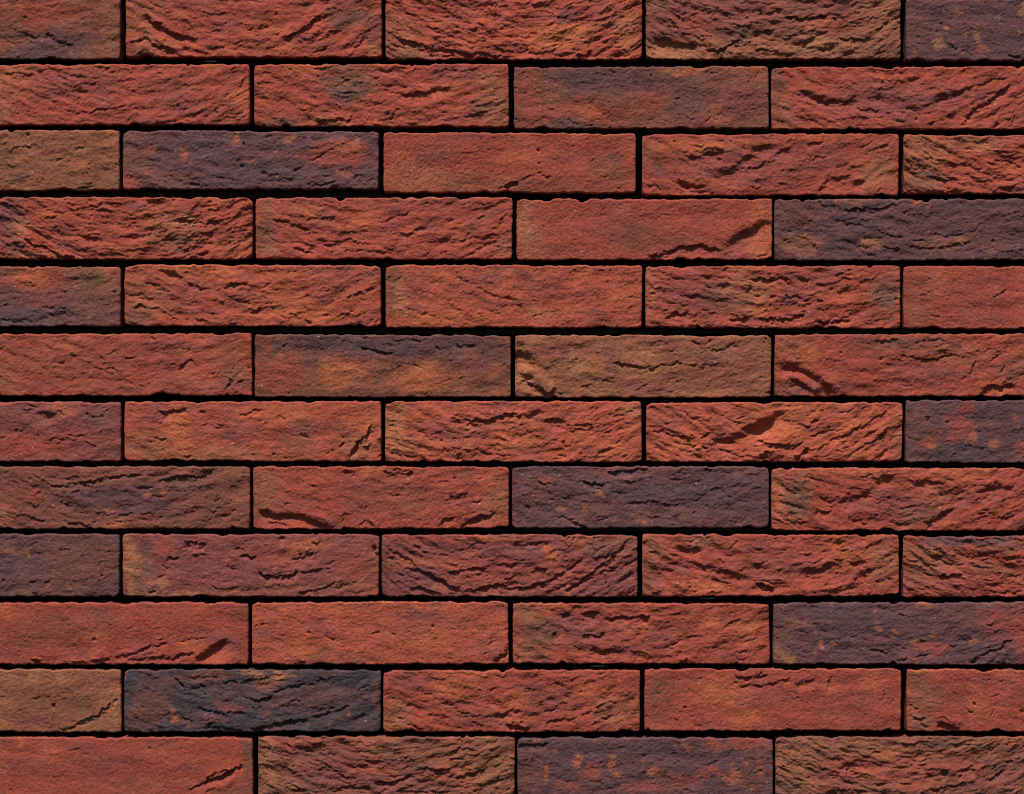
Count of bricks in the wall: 54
